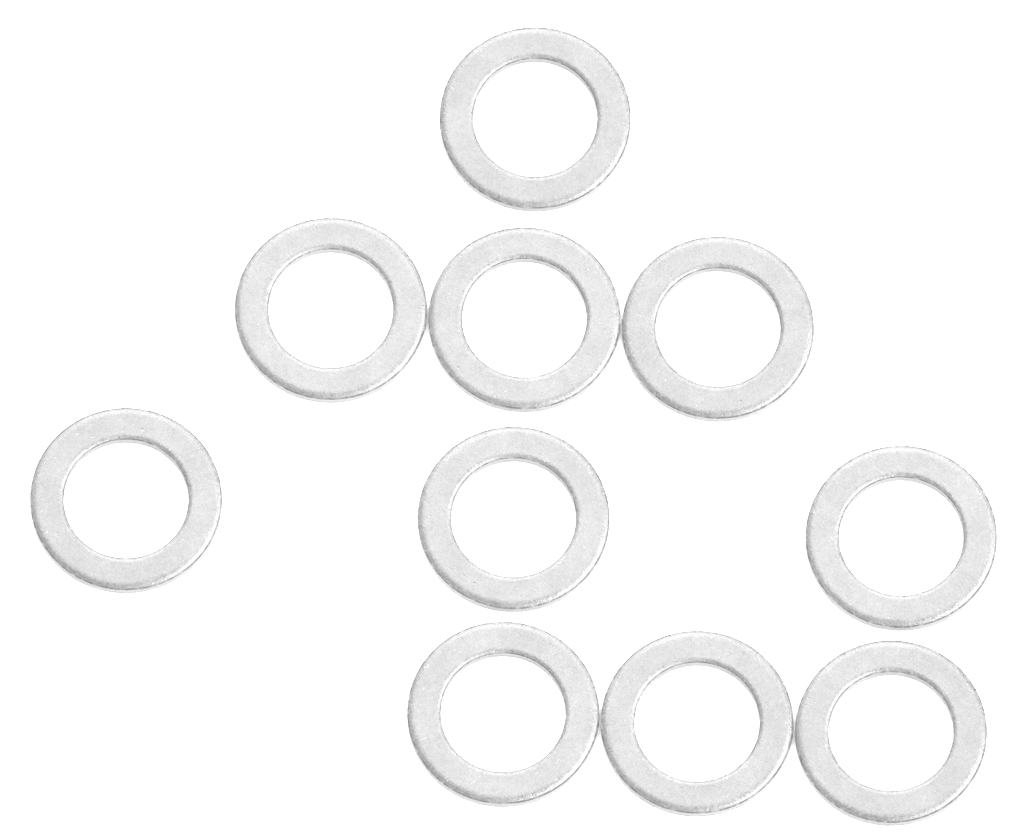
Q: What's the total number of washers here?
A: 10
